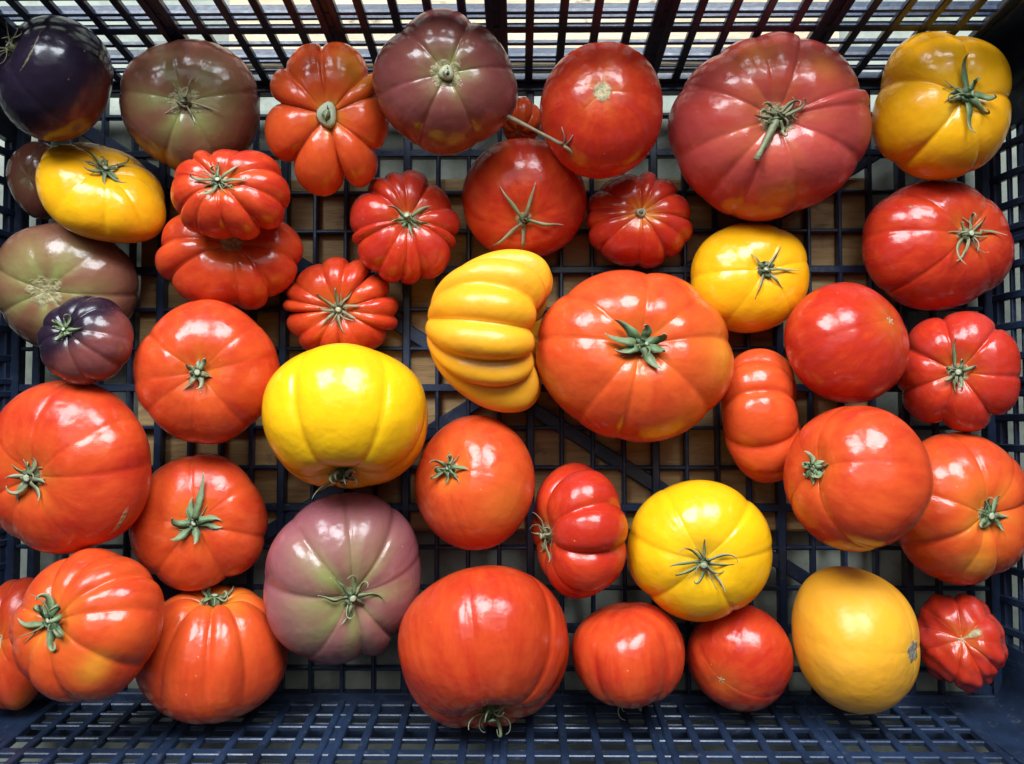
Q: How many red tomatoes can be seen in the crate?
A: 29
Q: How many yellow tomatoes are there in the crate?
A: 7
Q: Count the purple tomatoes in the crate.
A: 7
